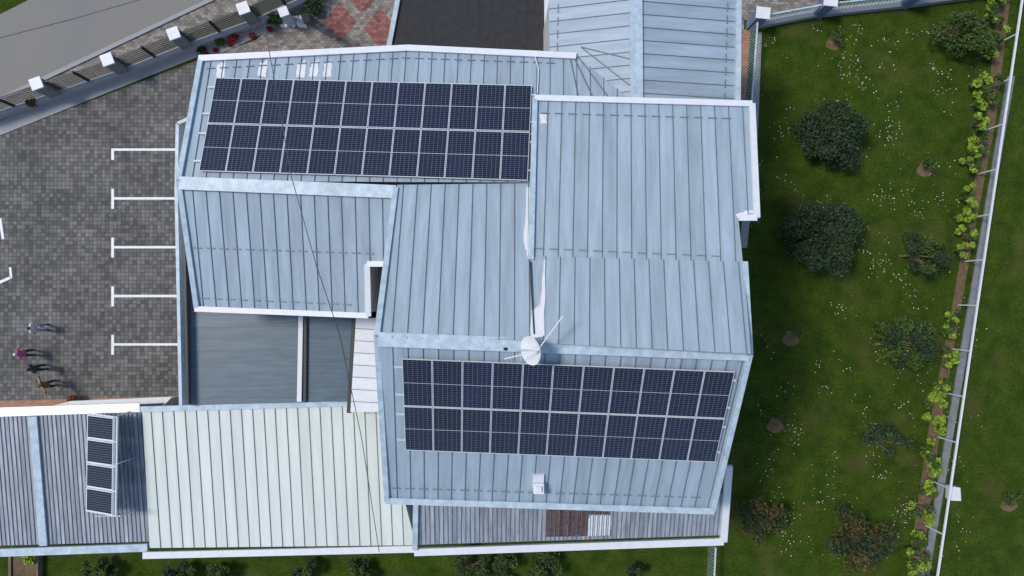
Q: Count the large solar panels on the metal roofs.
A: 46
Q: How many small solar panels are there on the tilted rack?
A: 4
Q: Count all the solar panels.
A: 50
